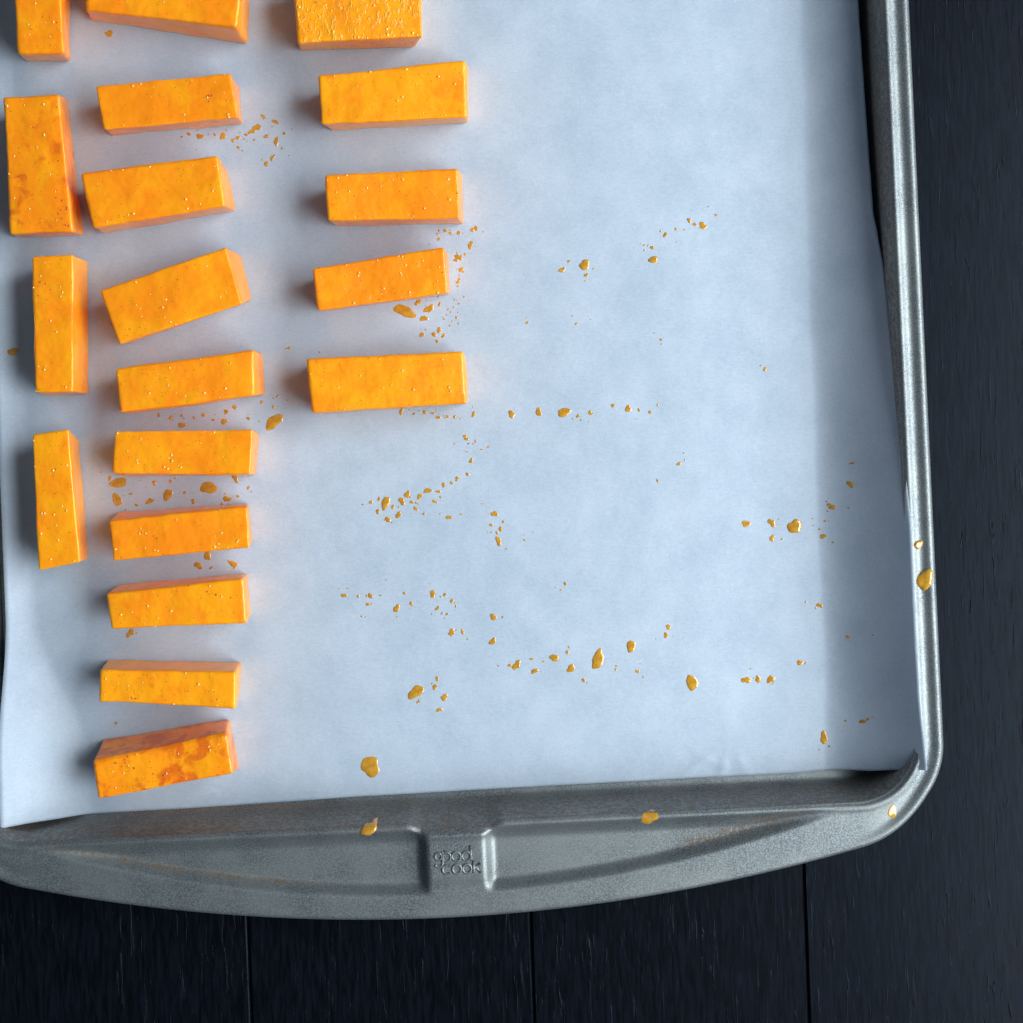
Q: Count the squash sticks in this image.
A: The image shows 19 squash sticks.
